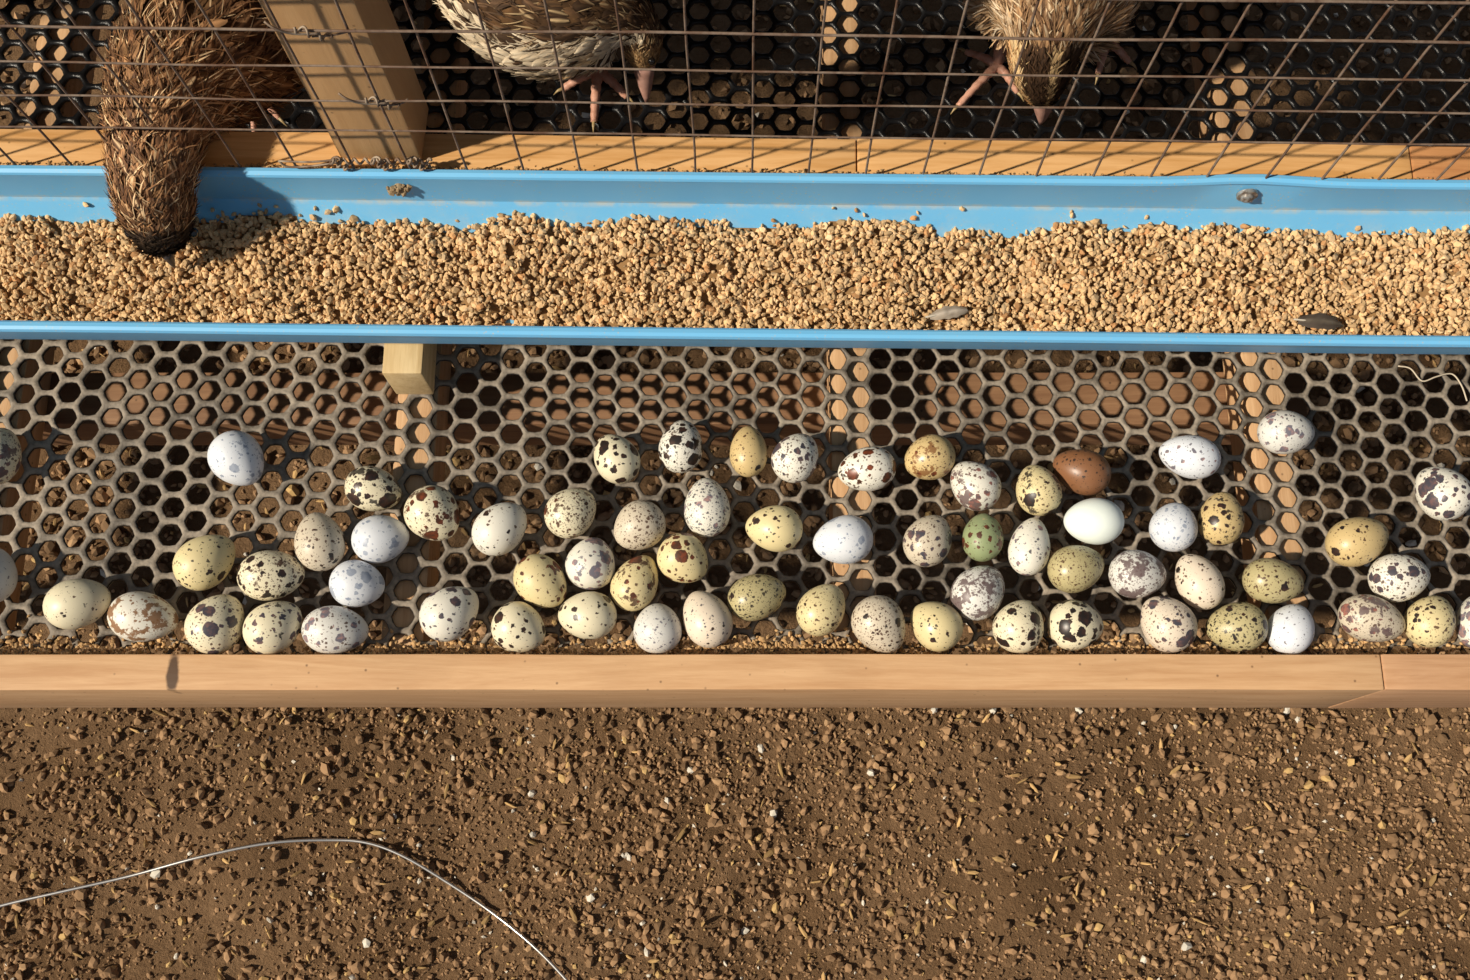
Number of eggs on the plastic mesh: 67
